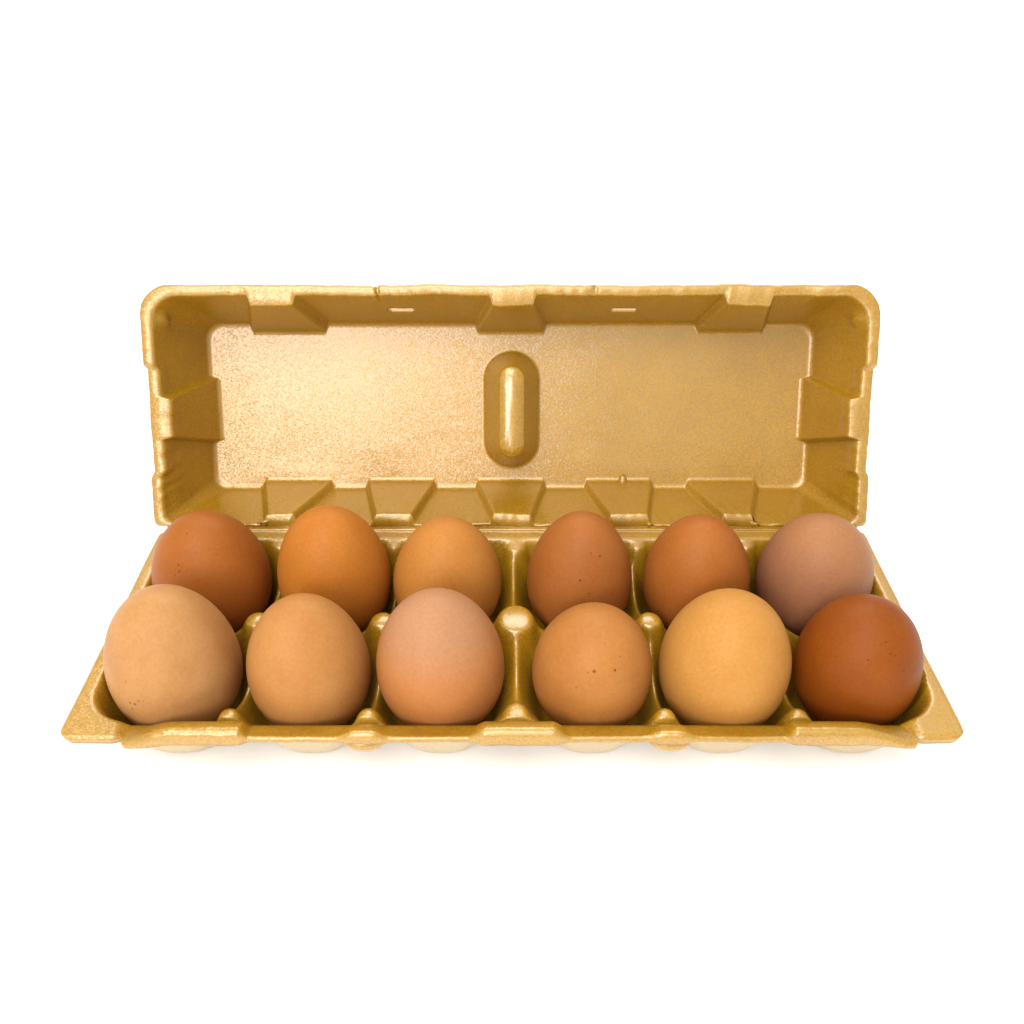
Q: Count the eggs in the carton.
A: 12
